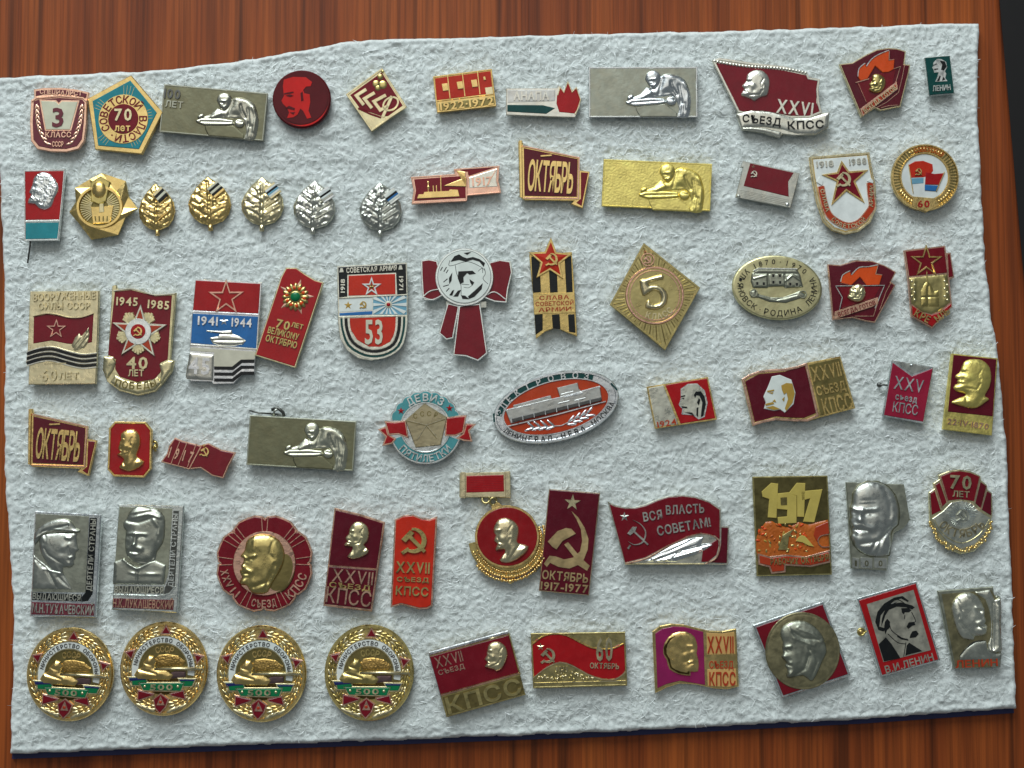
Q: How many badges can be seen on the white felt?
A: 66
